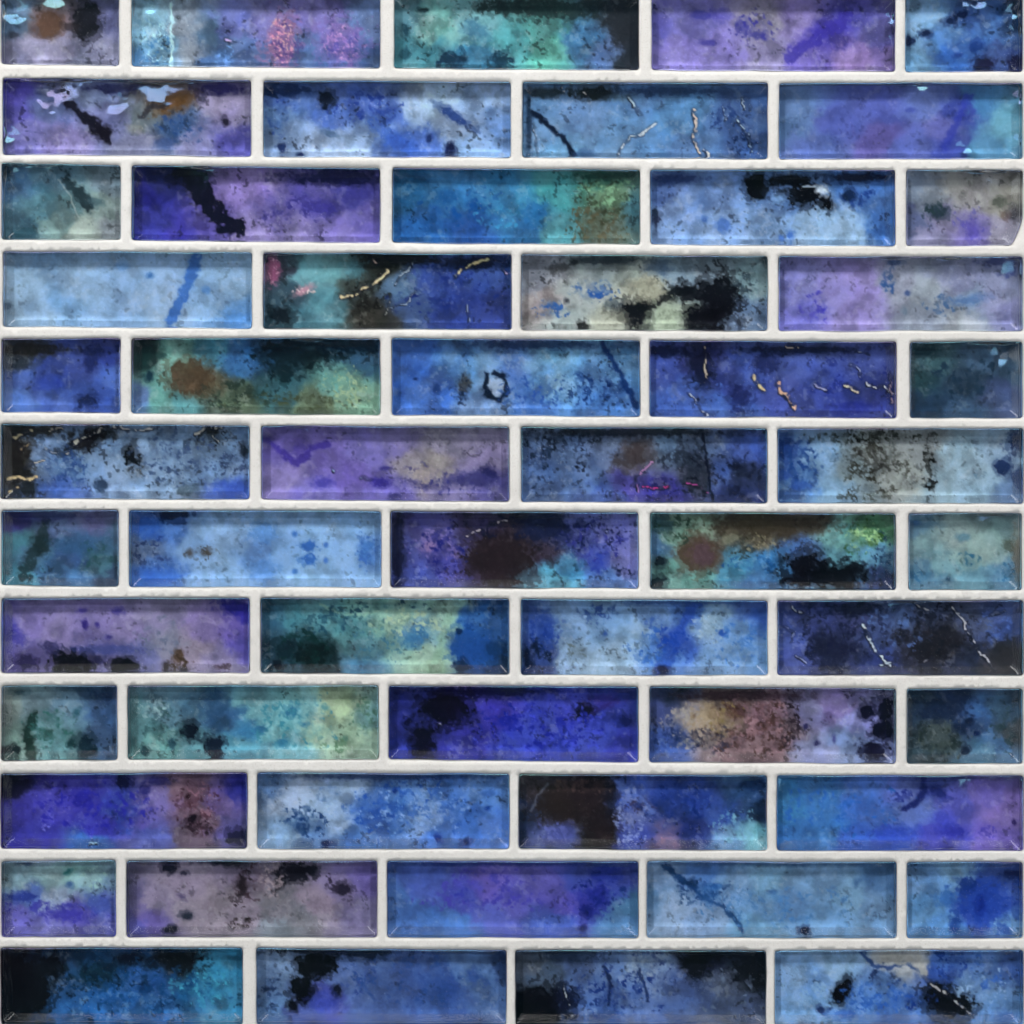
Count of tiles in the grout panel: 54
